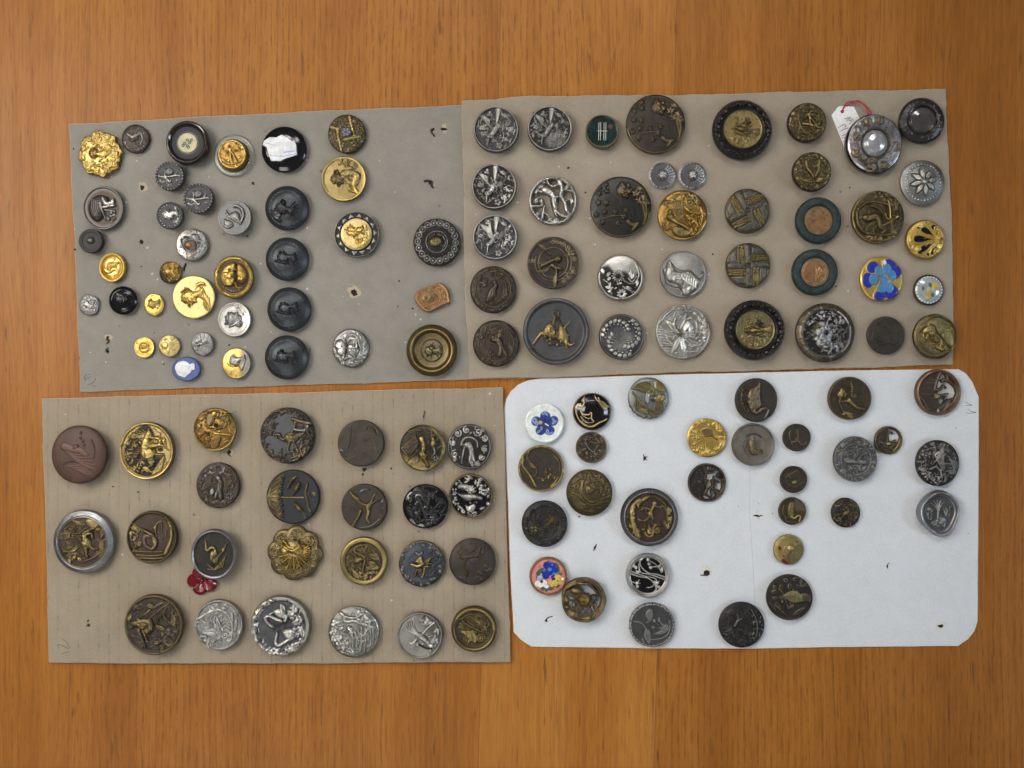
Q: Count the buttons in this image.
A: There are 128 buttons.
